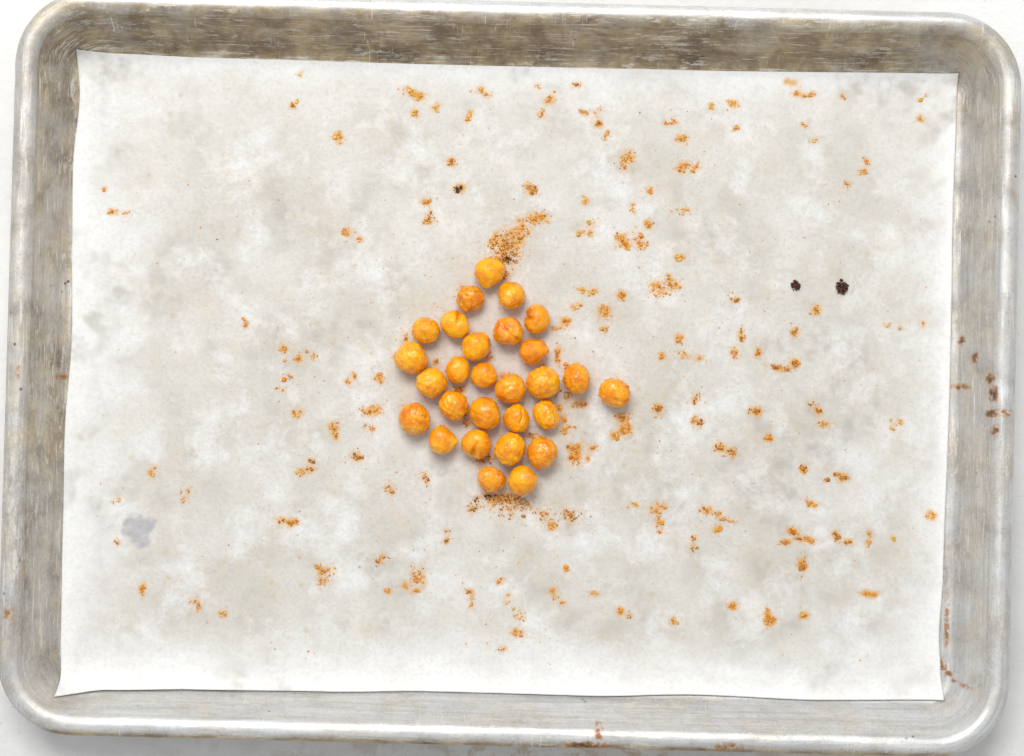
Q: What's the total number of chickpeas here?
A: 28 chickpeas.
